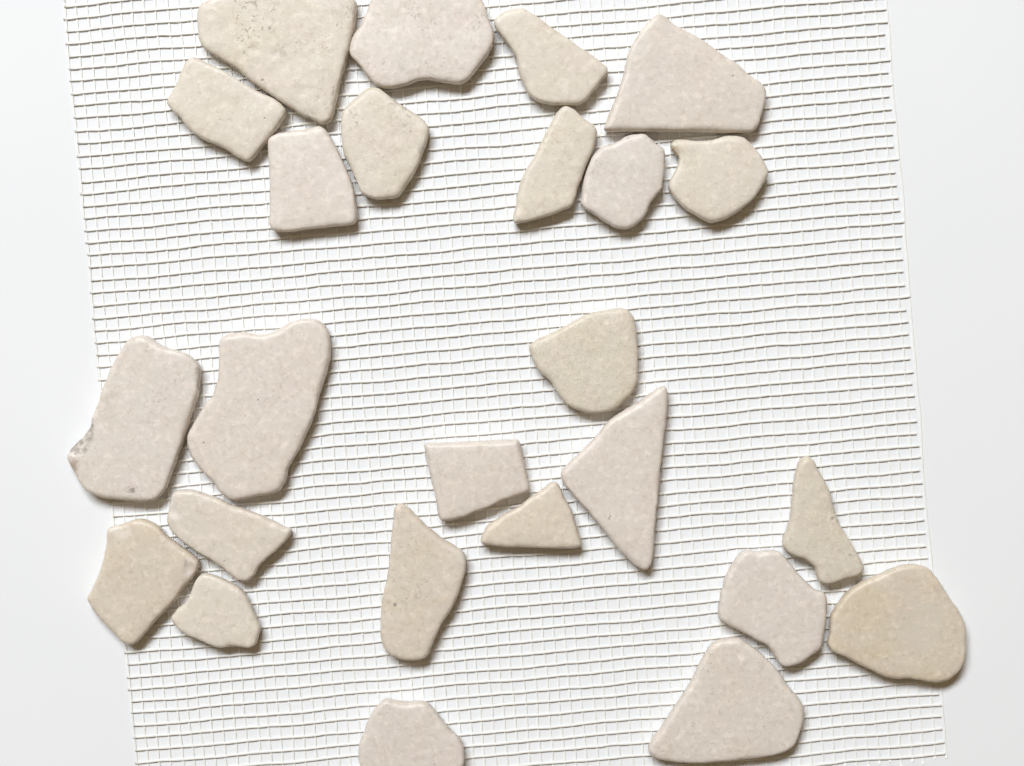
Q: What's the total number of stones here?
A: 25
